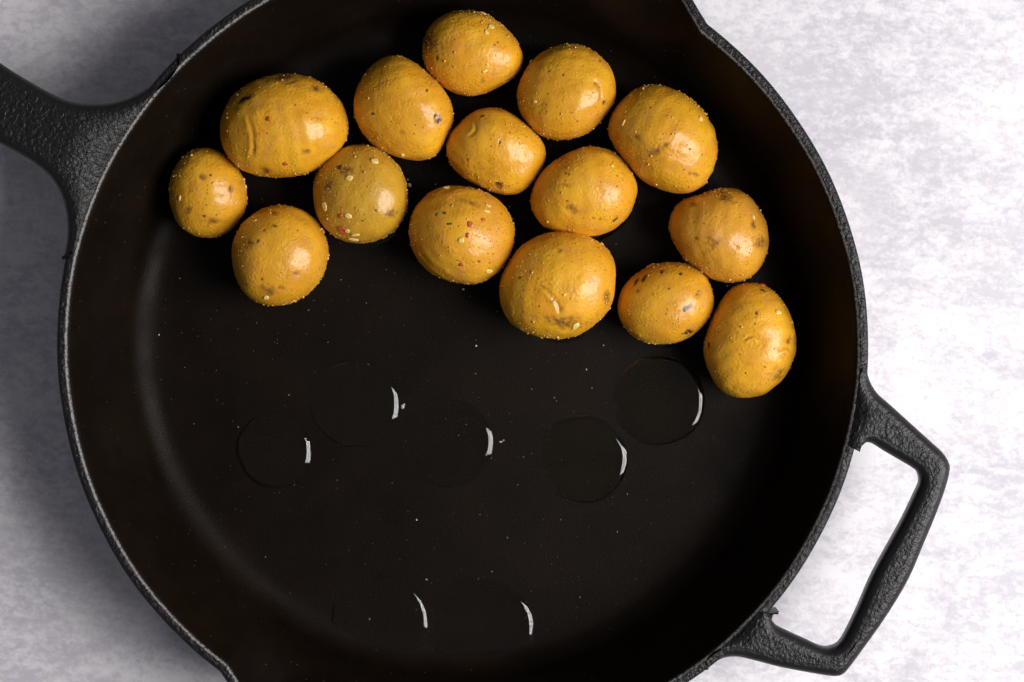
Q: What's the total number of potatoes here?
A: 15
